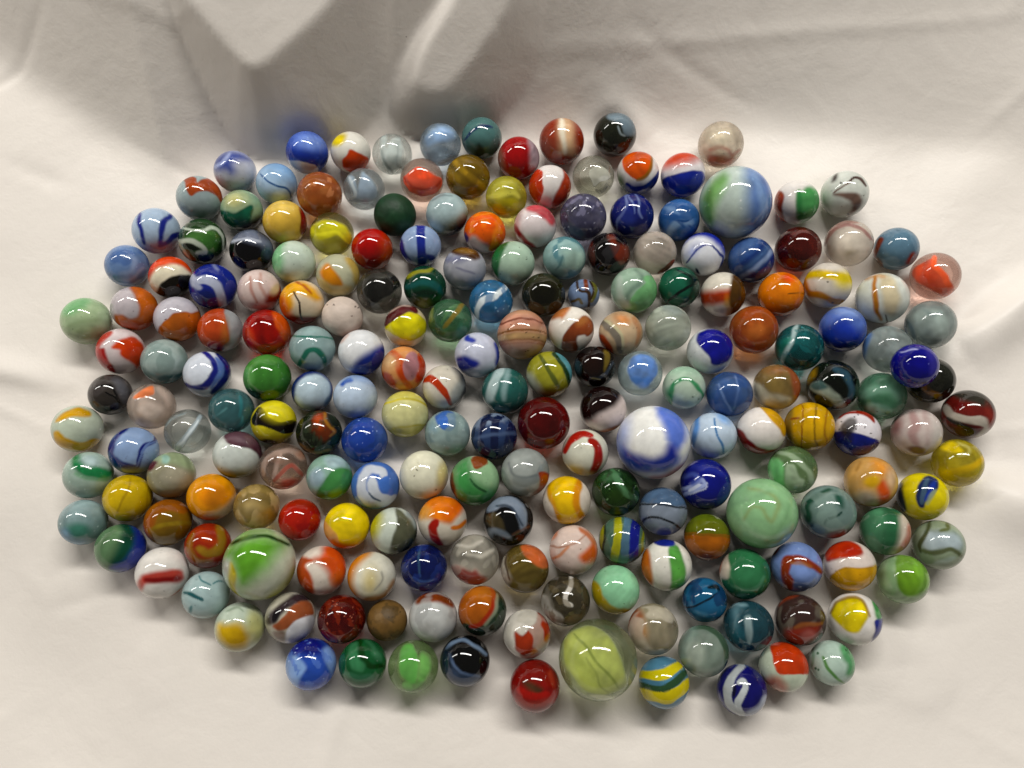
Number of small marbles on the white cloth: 199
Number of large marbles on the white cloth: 5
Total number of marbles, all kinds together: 204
